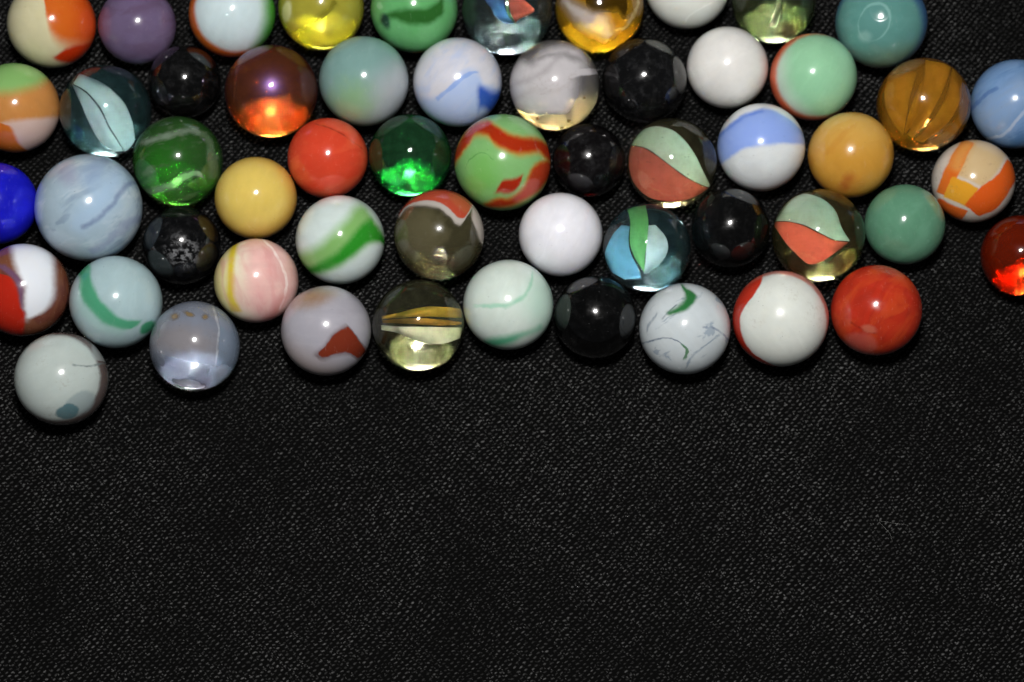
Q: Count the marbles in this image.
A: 55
